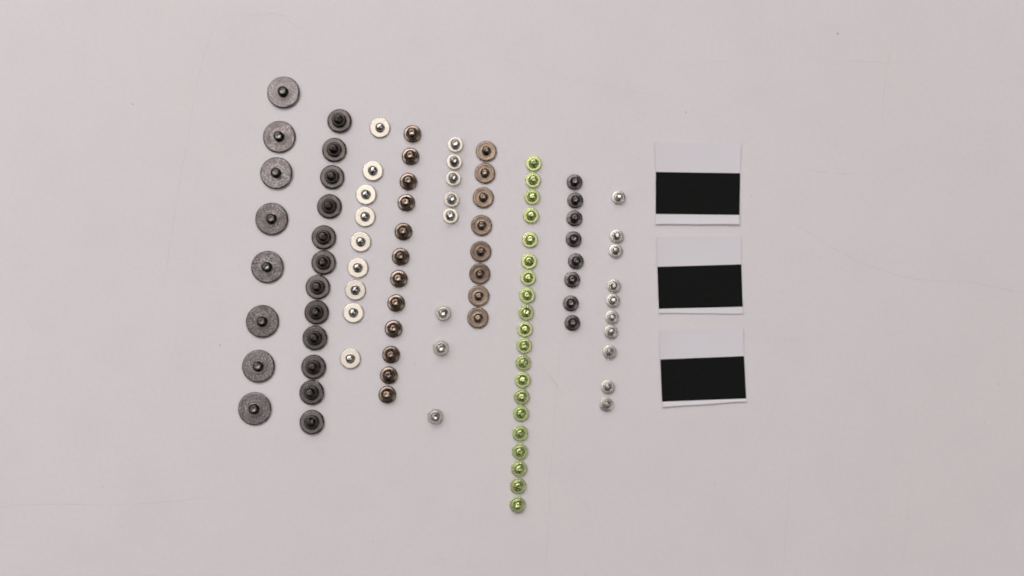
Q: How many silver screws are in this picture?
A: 27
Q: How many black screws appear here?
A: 28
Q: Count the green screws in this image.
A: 20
